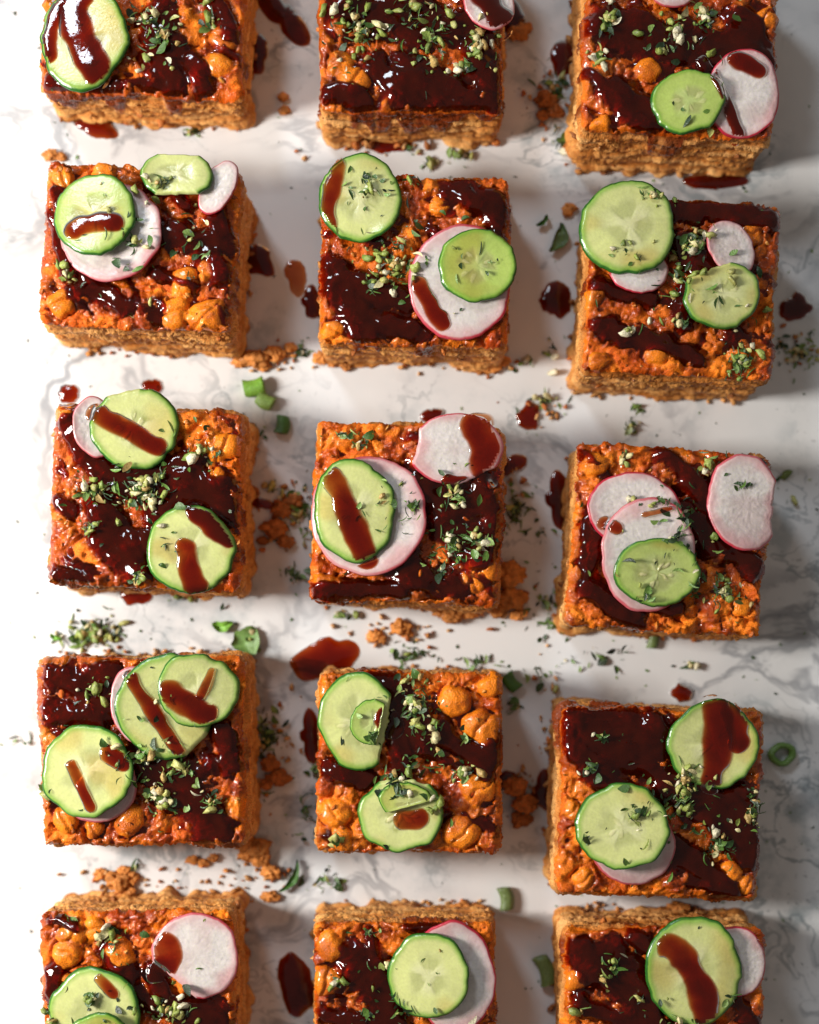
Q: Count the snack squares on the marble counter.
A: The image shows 15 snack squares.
